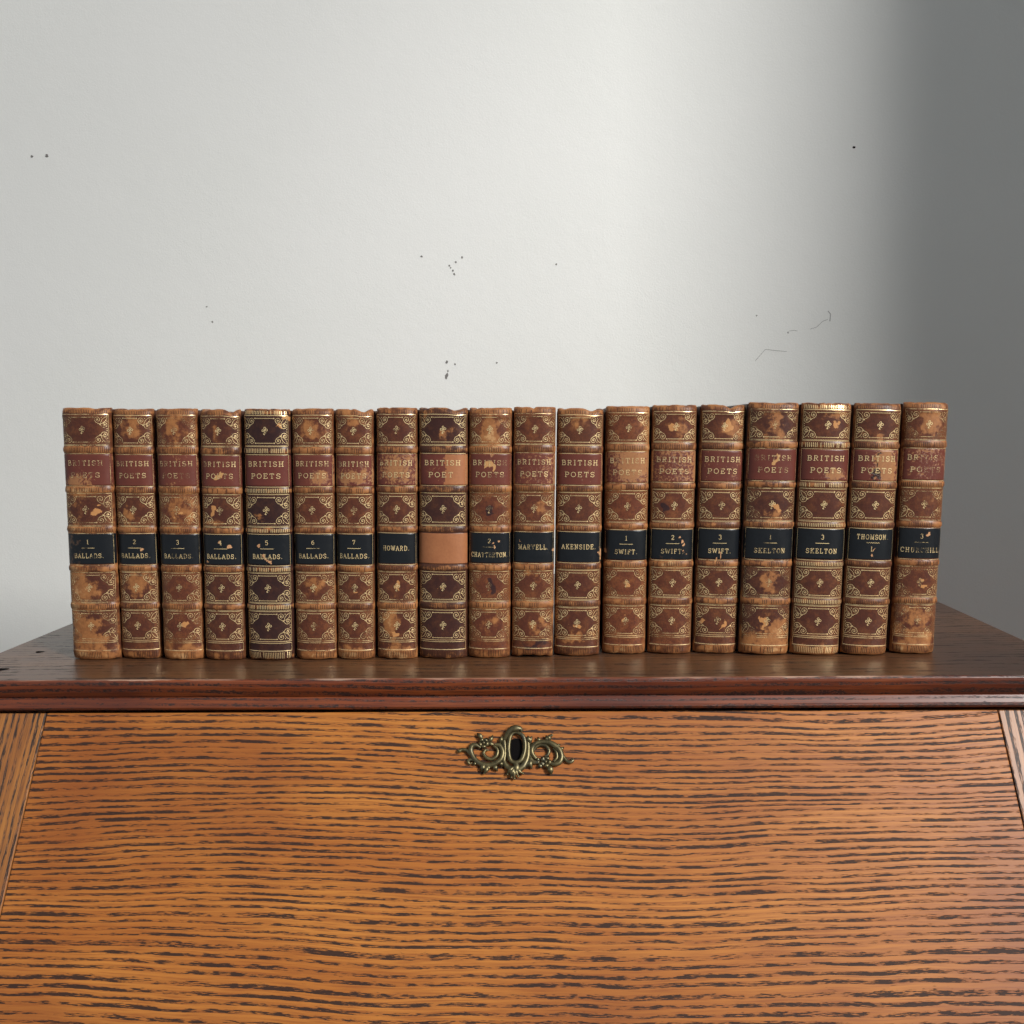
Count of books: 19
